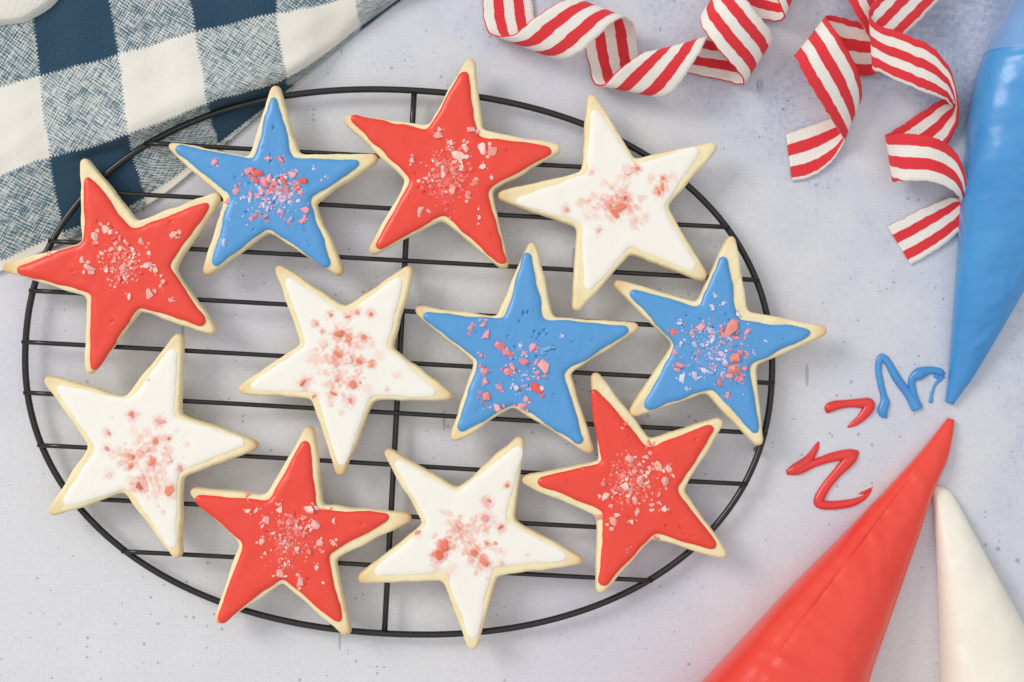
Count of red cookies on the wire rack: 4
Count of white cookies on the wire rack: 4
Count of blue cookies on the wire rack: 3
